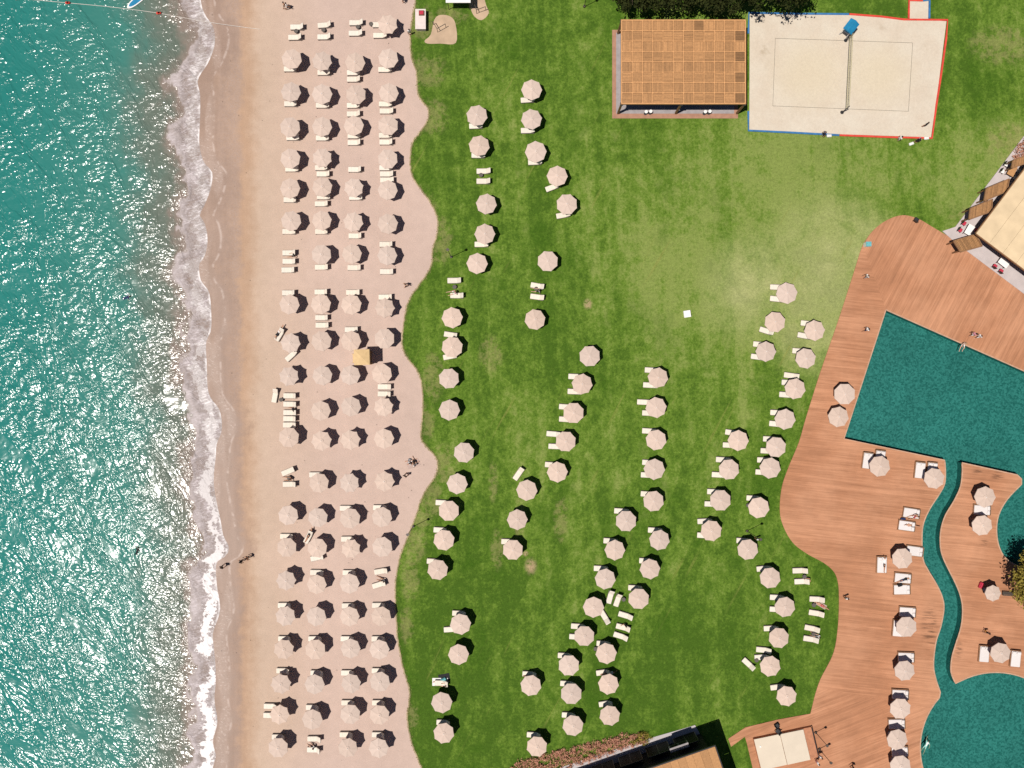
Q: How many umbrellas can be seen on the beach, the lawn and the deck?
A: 167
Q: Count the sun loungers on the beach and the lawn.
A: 200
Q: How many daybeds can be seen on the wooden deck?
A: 19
